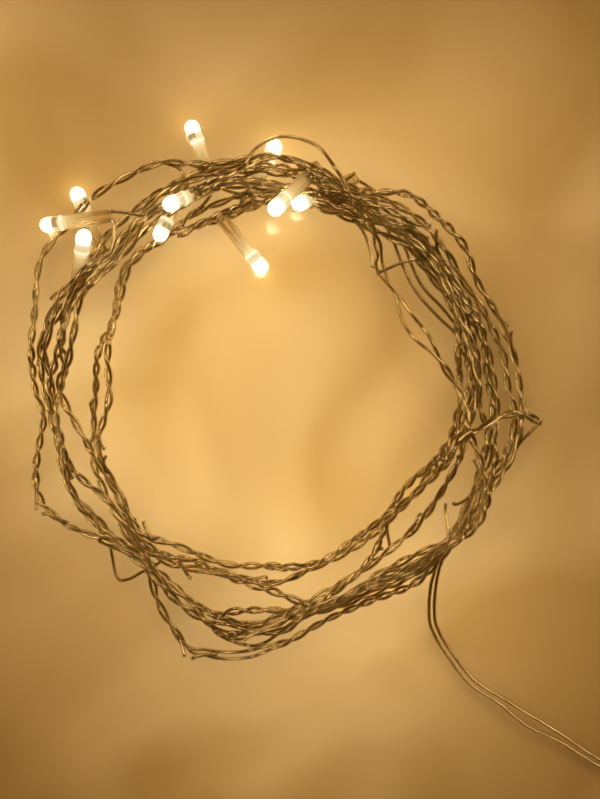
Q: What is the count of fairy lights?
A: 10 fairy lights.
